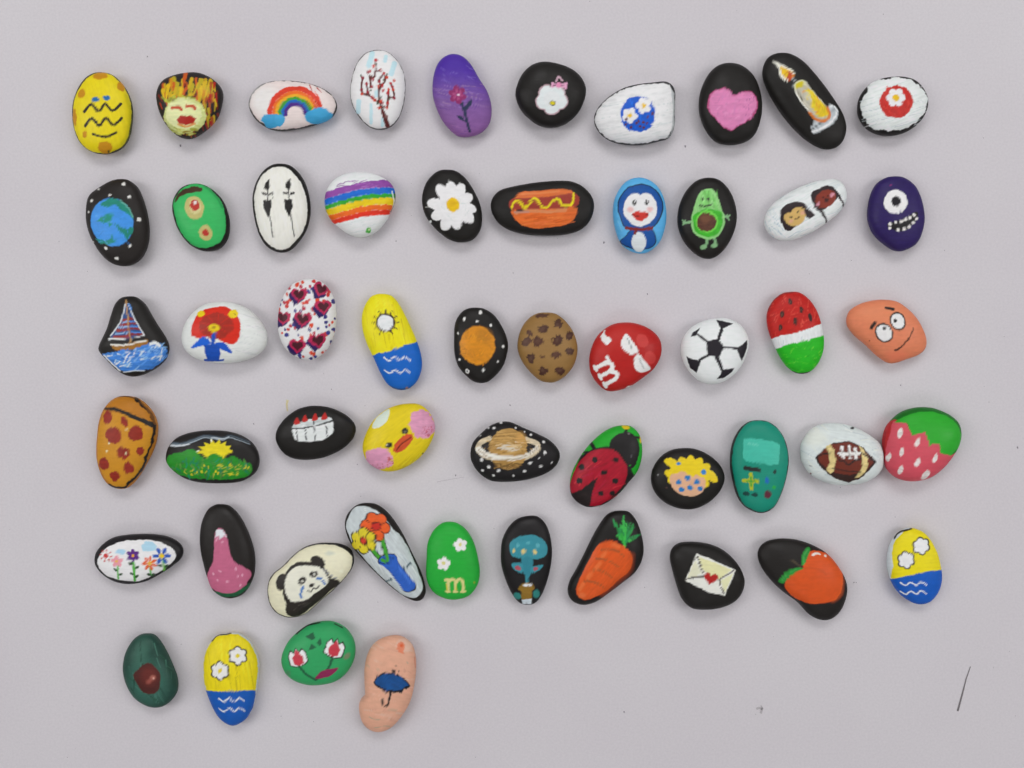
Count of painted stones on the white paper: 54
